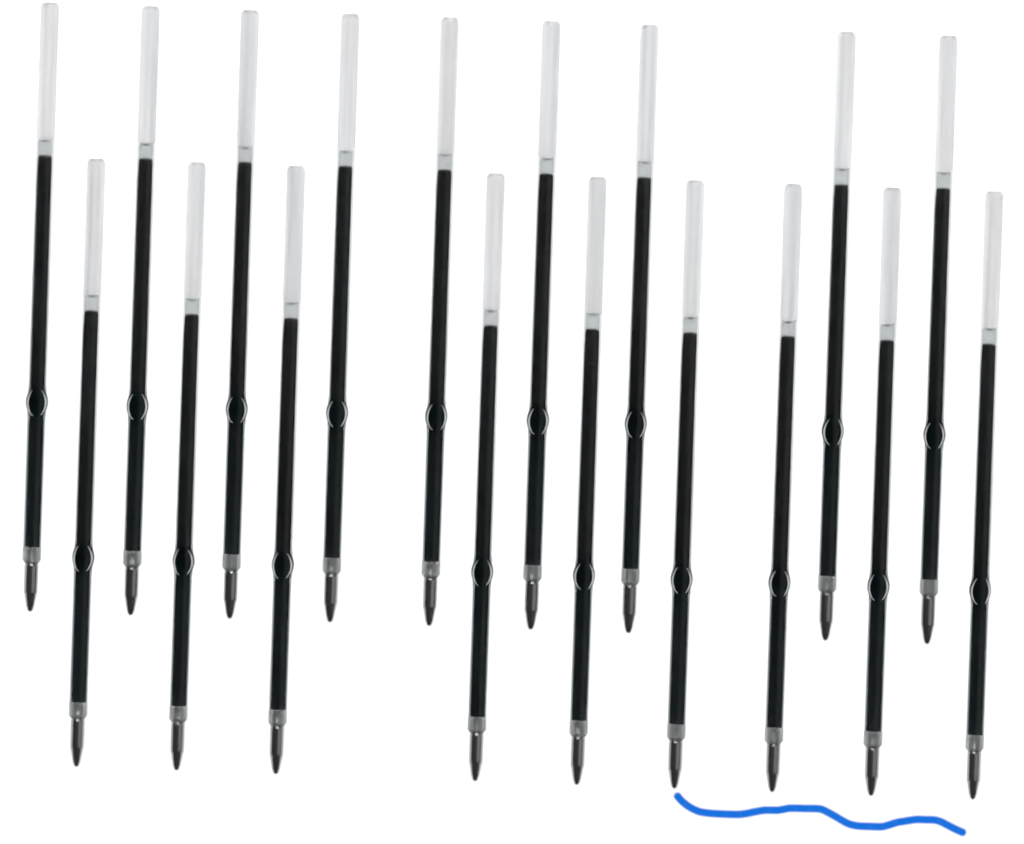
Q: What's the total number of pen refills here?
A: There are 18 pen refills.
